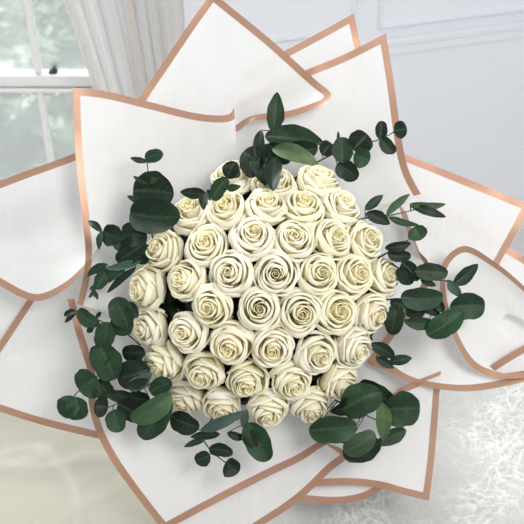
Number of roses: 41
